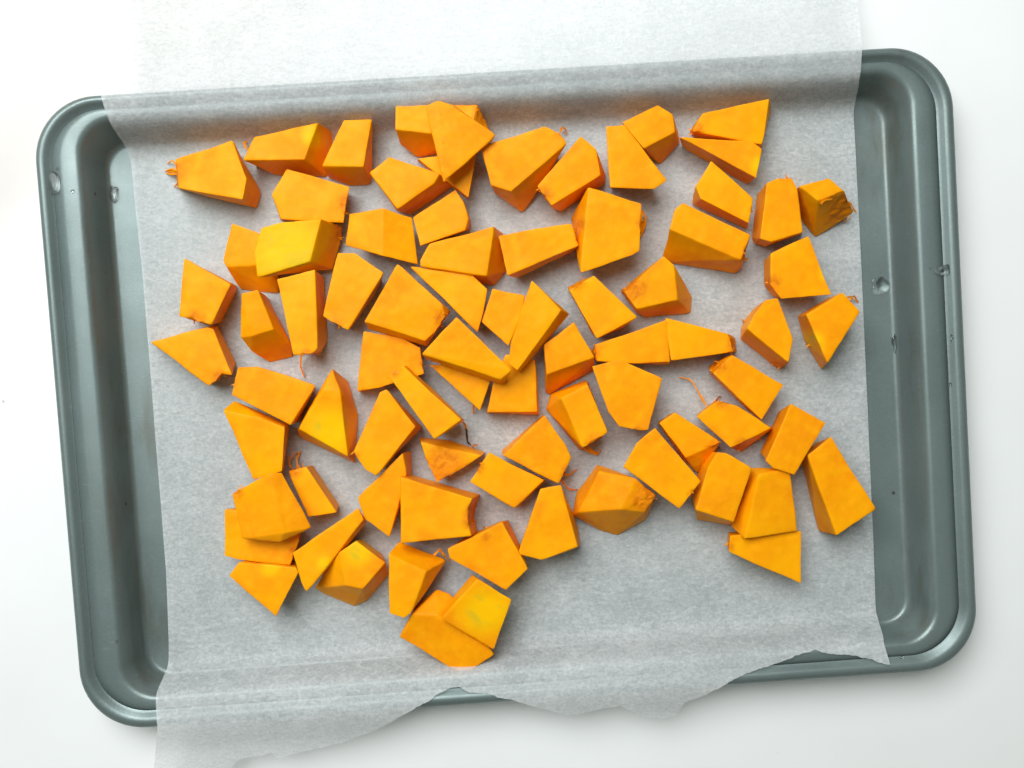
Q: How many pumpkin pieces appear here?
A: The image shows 79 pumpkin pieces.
